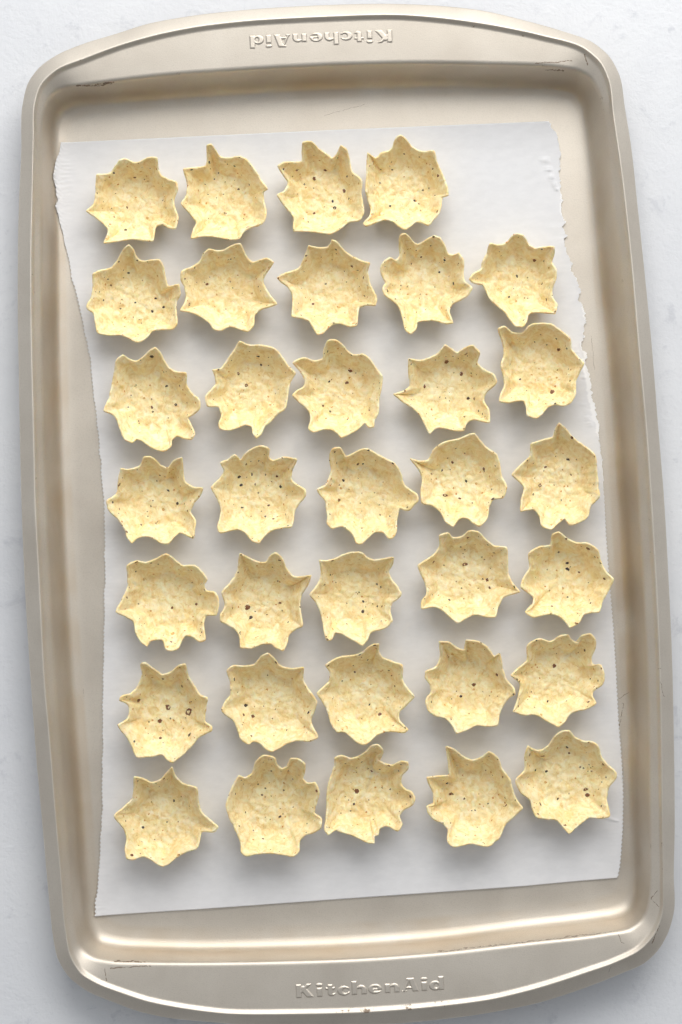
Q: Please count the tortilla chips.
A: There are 34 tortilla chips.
